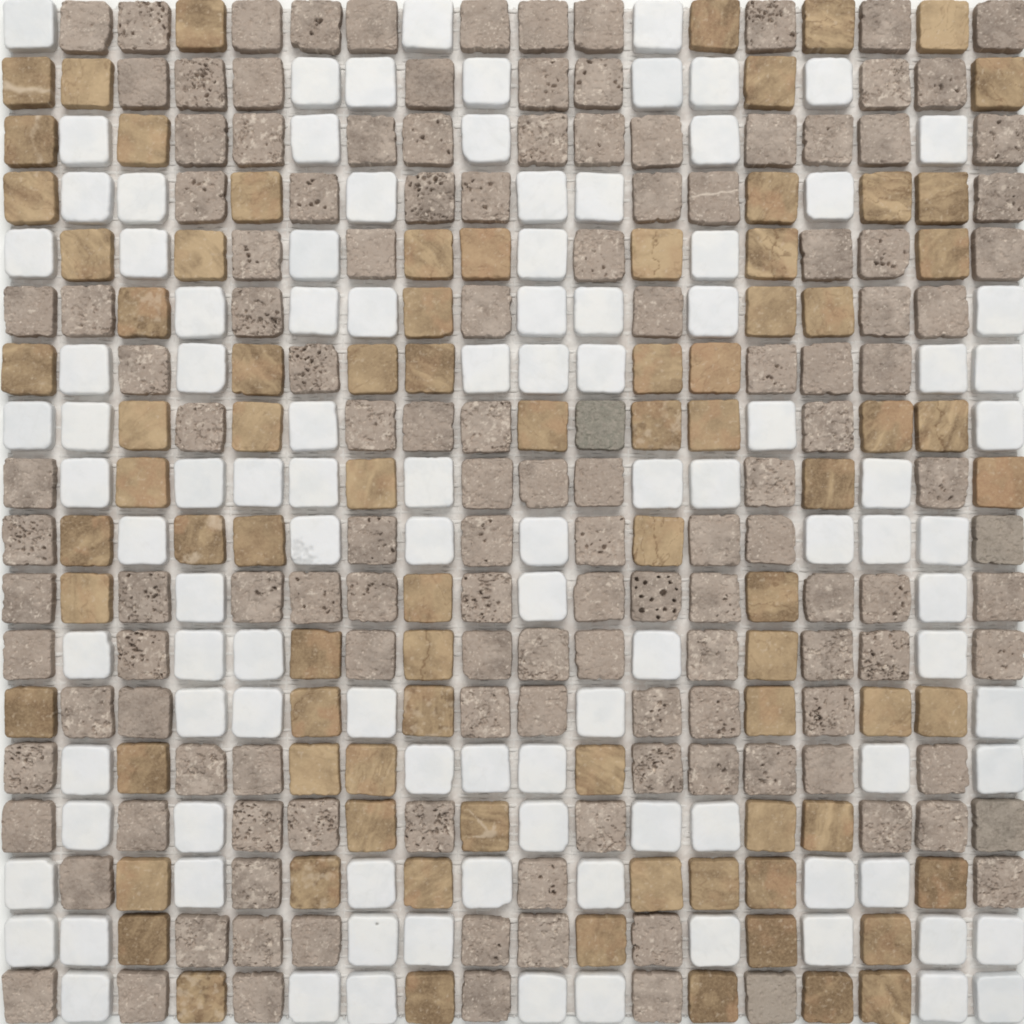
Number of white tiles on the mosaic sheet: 105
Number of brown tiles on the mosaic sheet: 83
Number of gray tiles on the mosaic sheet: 136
